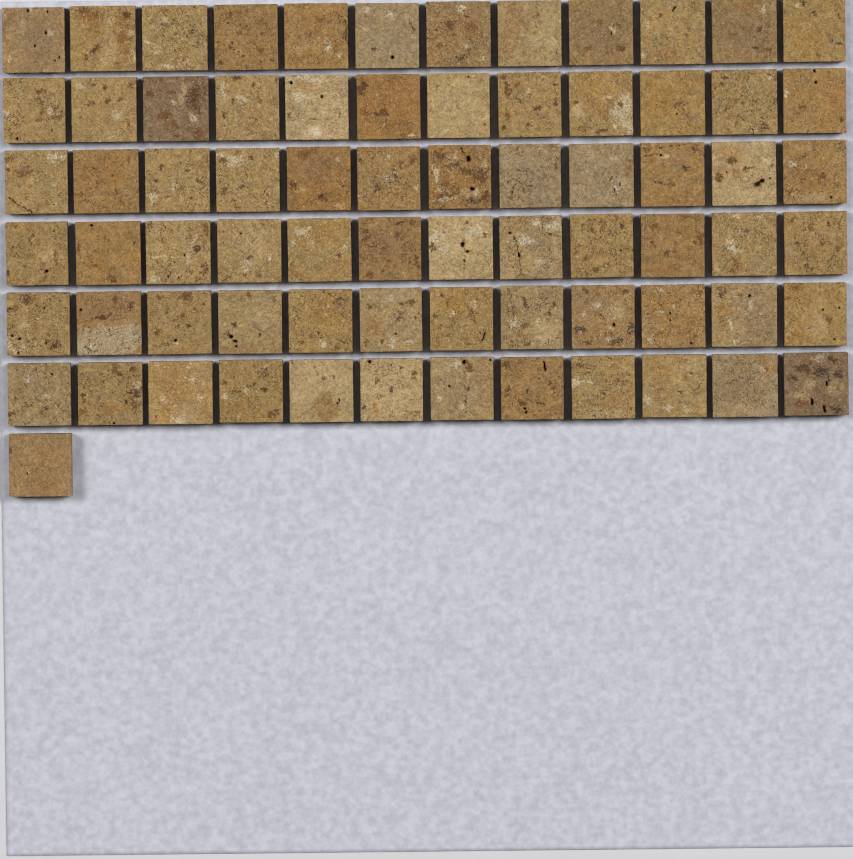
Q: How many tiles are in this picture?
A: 73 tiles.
